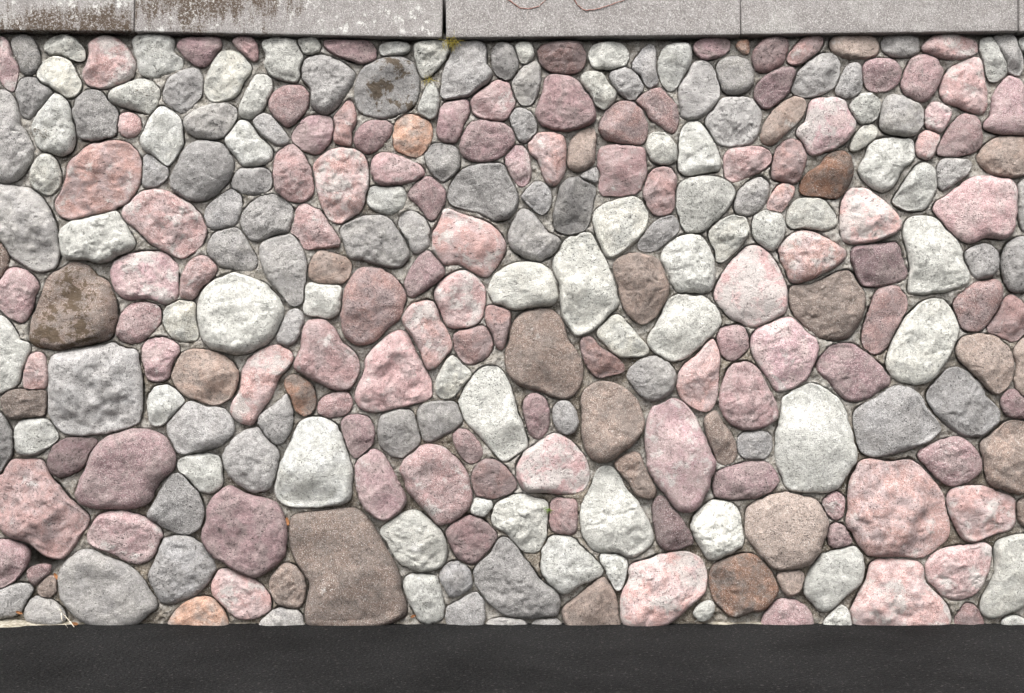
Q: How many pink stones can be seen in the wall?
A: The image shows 106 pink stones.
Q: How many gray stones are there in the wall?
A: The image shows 69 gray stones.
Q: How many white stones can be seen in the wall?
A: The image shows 65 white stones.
